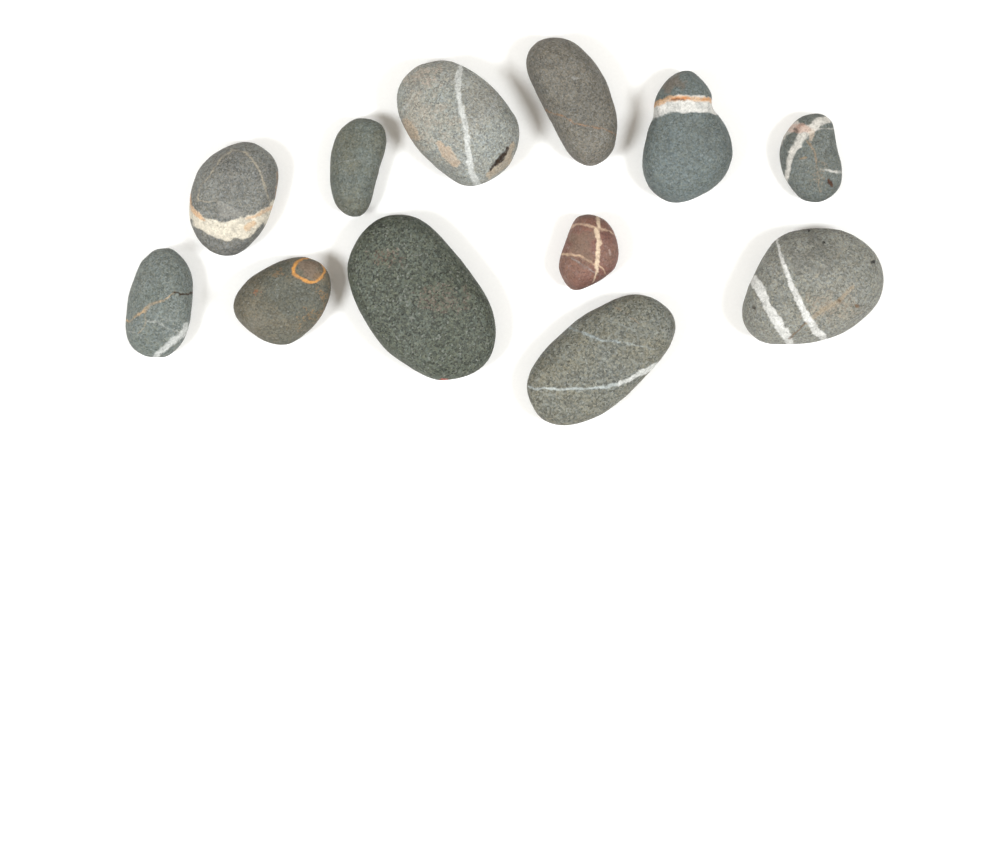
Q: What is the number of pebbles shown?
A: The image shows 12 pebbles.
